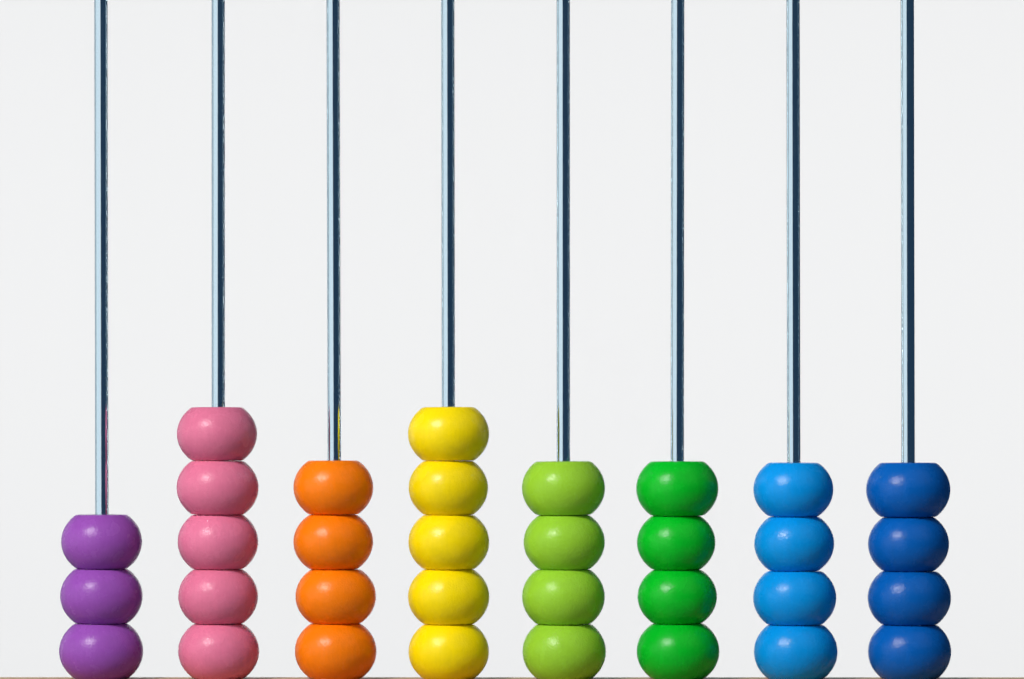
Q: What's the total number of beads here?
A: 33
